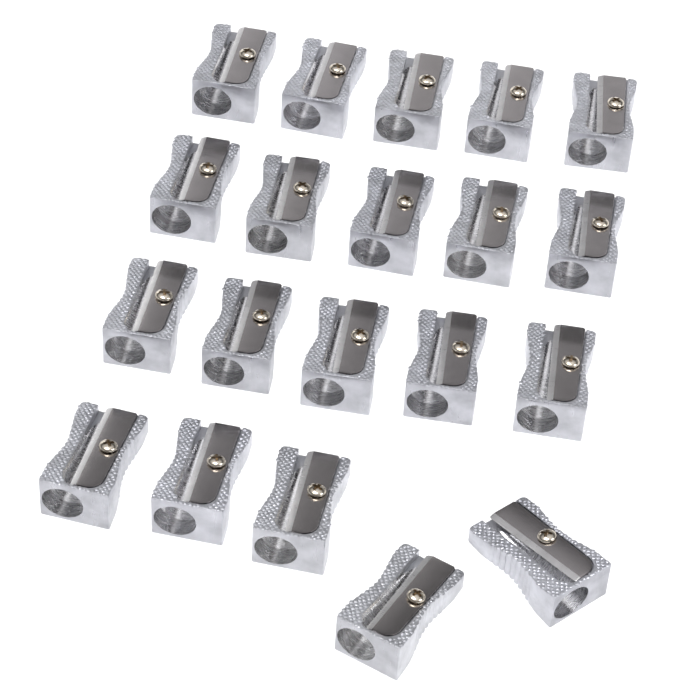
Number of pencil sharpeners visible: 20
